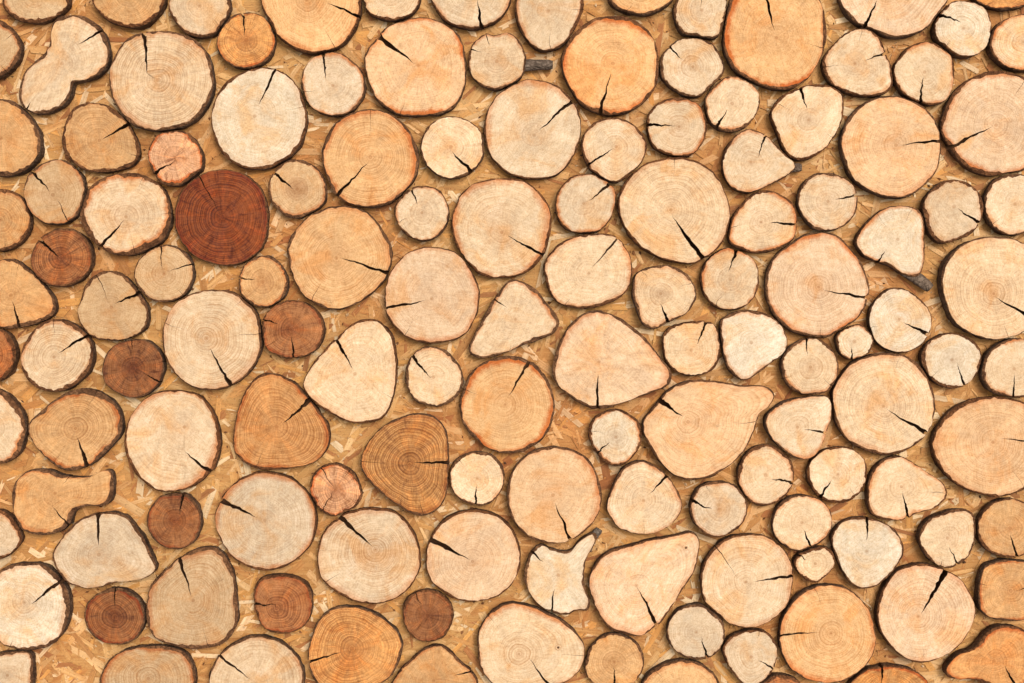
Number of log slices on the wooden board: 136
